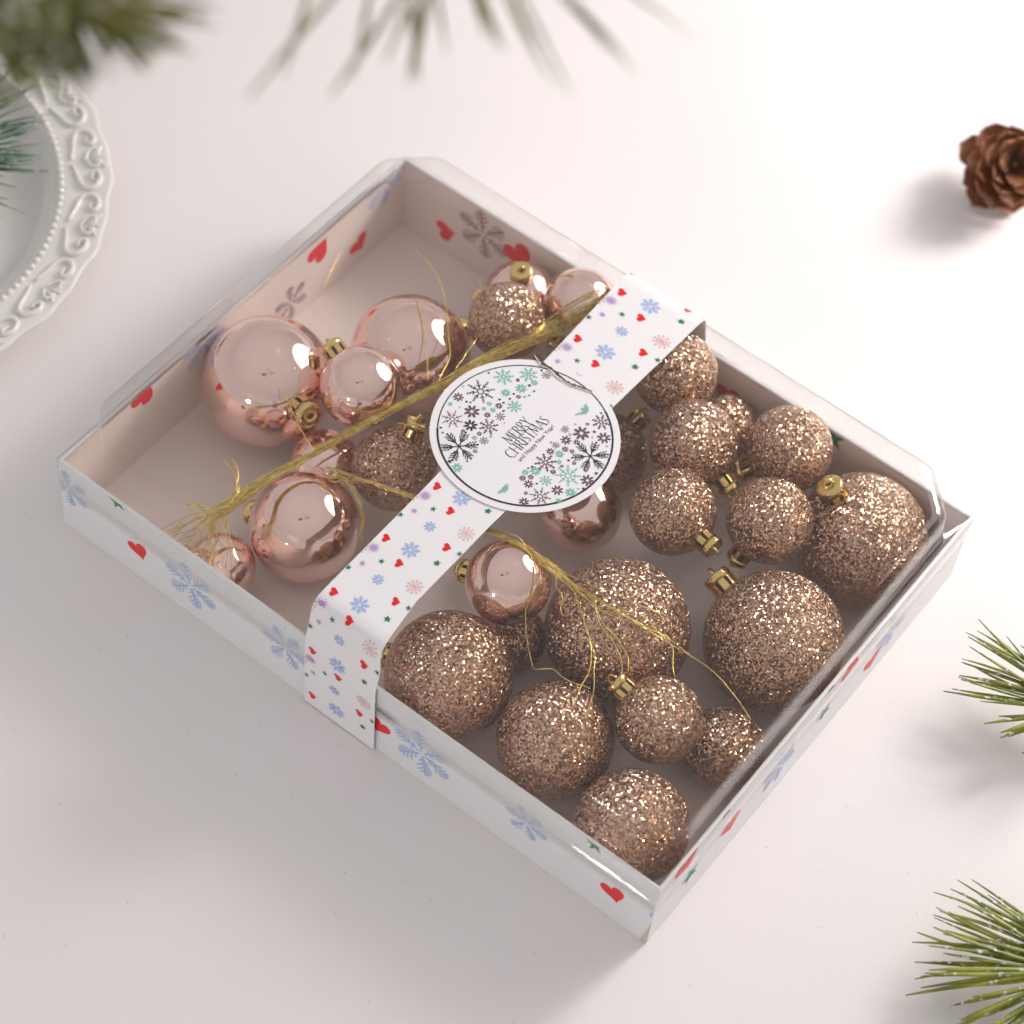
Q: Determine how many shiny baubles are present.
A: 10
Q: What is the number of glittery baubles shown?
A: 18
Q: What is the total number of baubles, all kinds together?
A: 28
